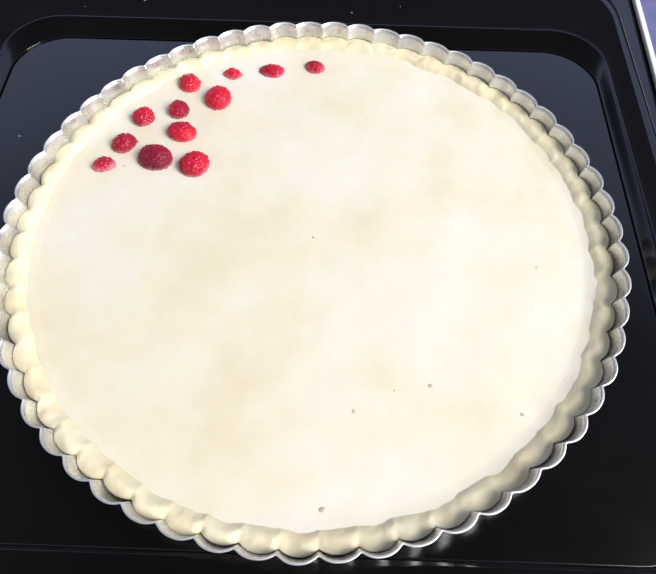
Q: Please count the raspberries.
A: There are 12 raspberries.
